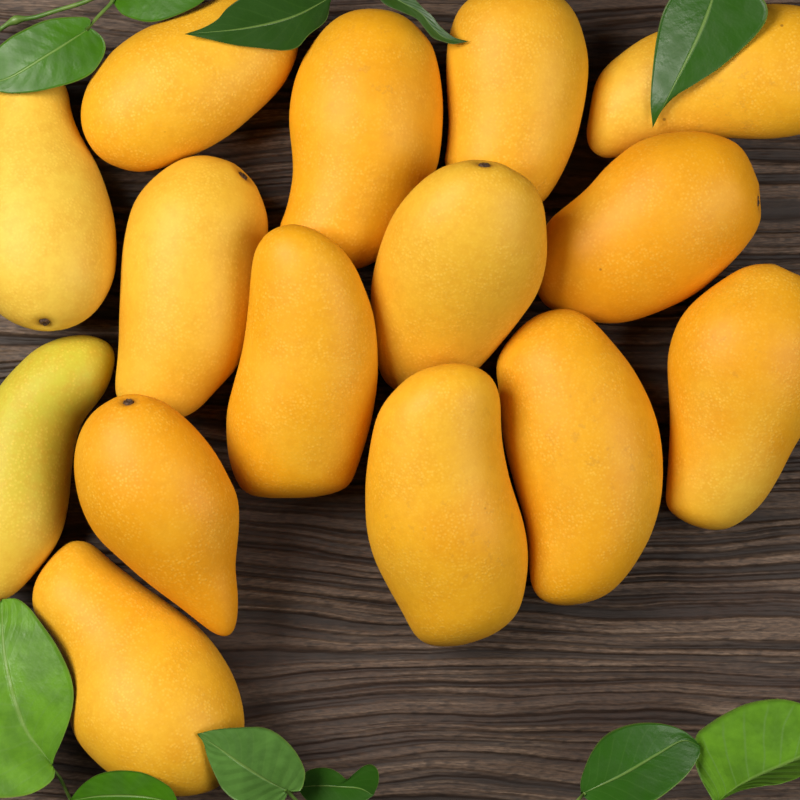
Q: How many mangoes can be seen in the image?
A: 15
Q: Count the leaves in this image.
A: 11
